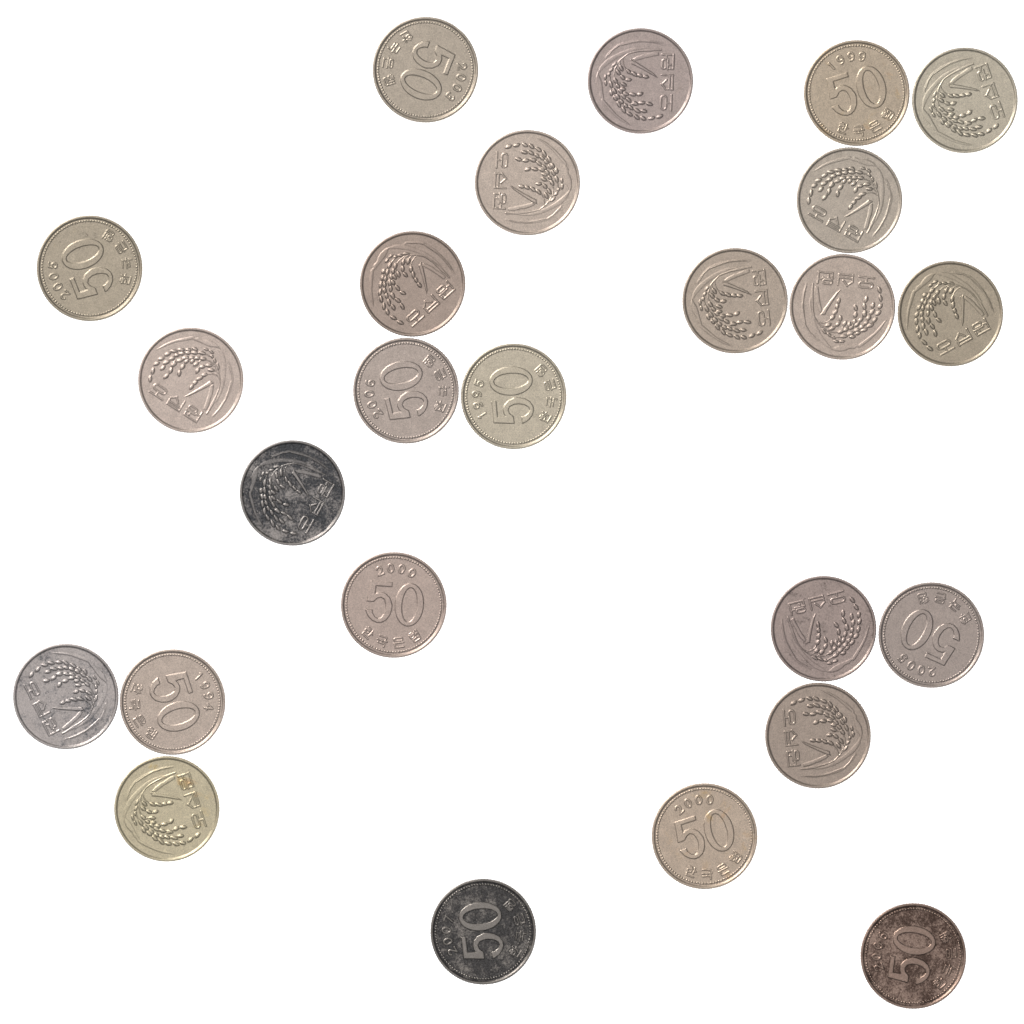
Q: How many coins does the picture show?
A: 25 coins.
